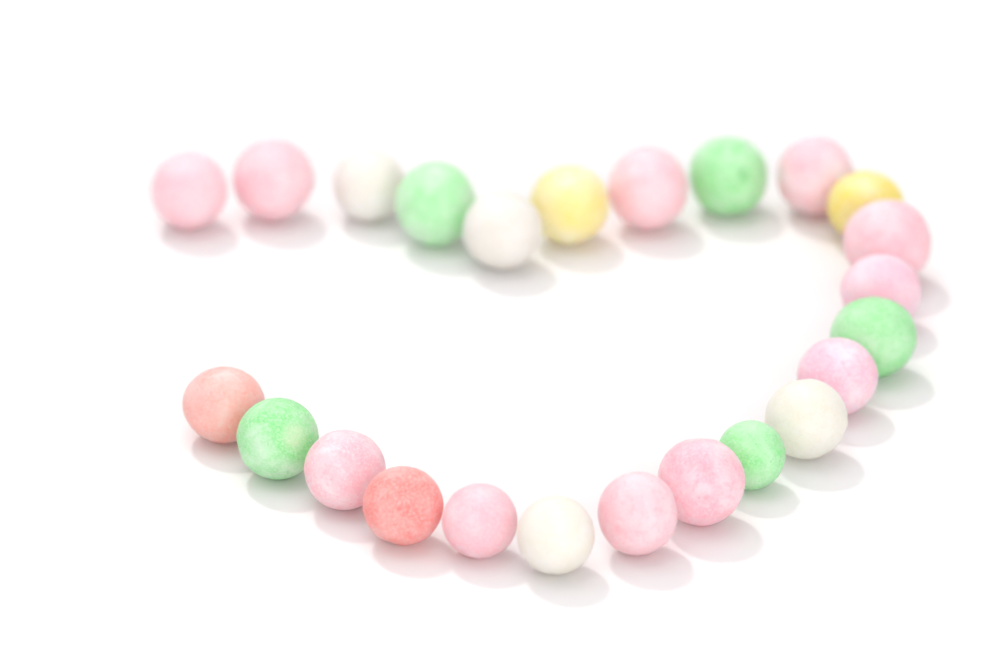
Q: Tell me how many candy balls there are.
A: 24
